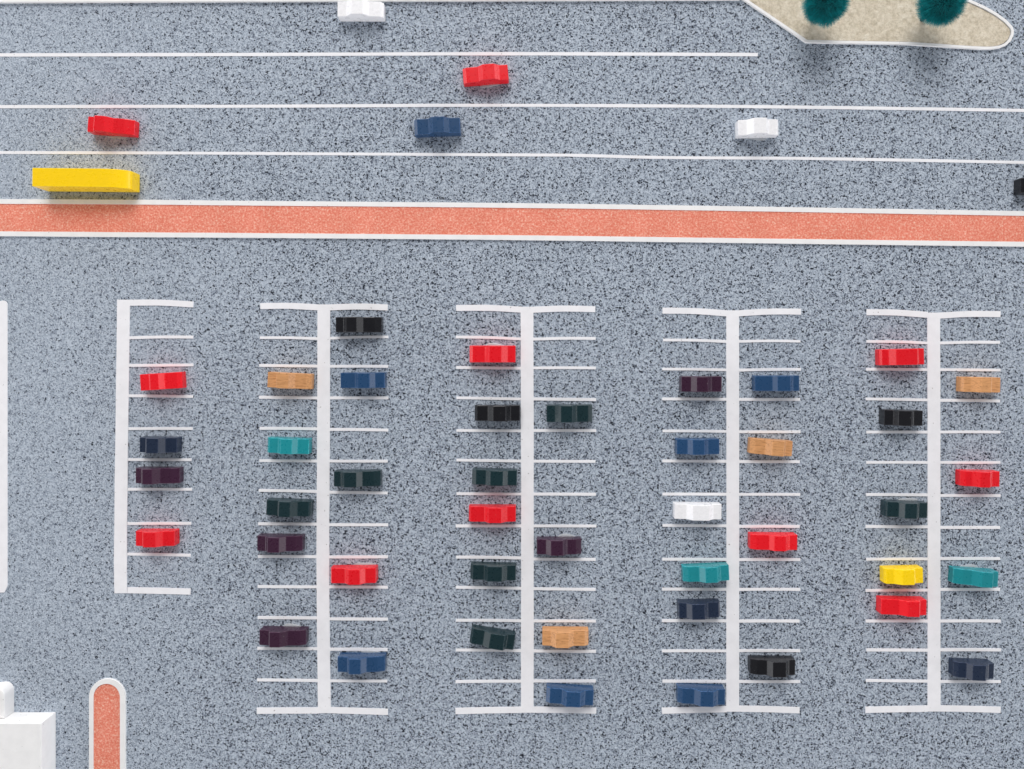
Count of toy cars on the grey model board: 49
